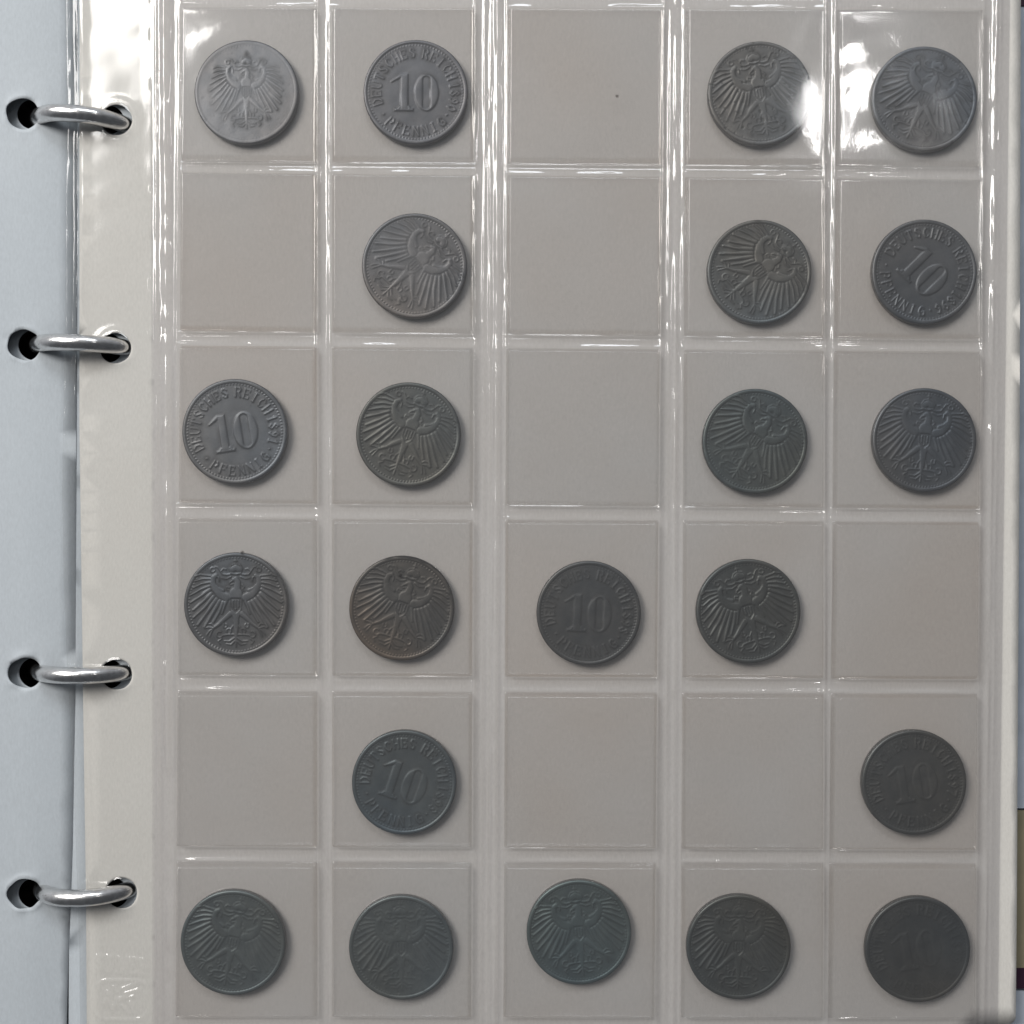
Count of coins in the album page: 22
